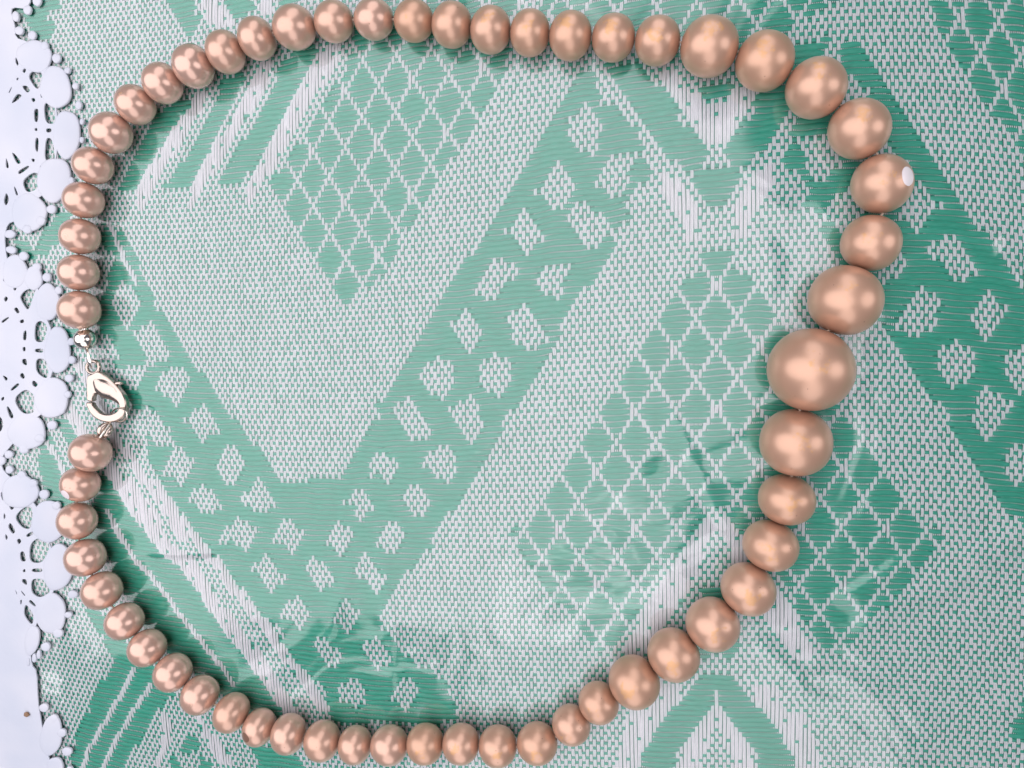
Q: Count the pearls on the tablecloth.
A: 57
